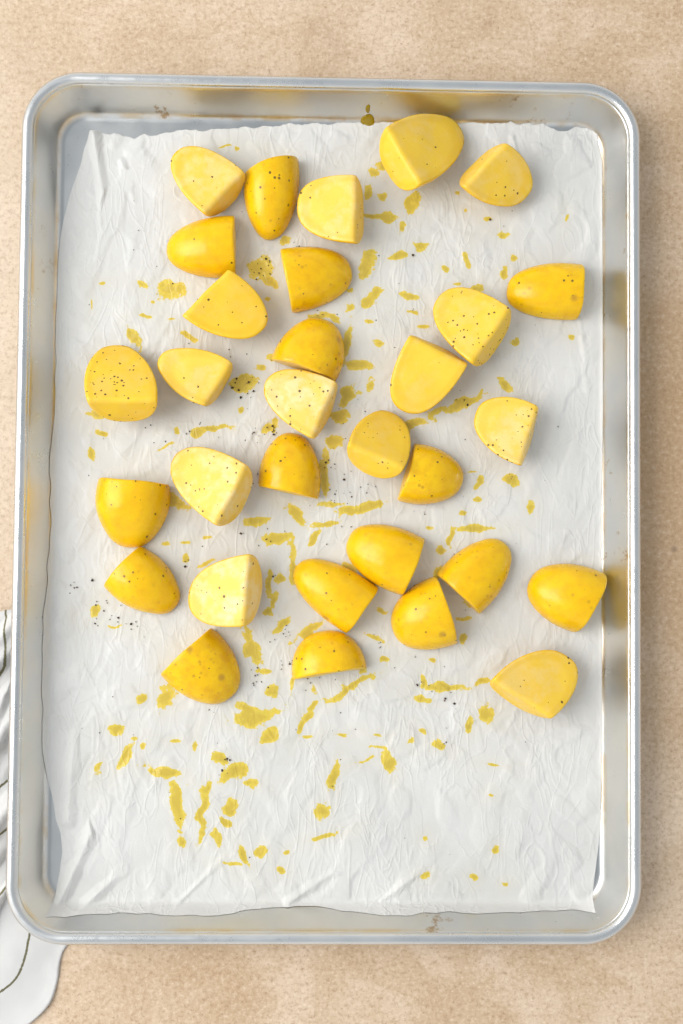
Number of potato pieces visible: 31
